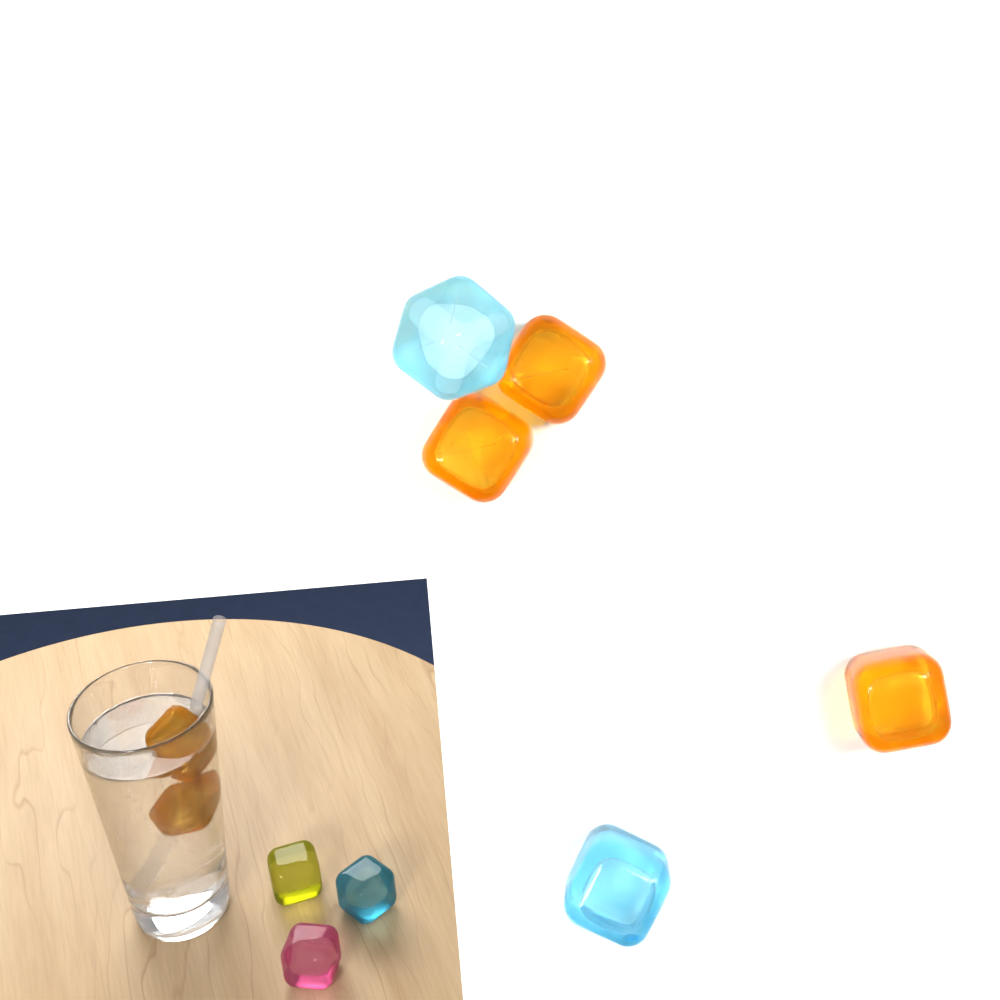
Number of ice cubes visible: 10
